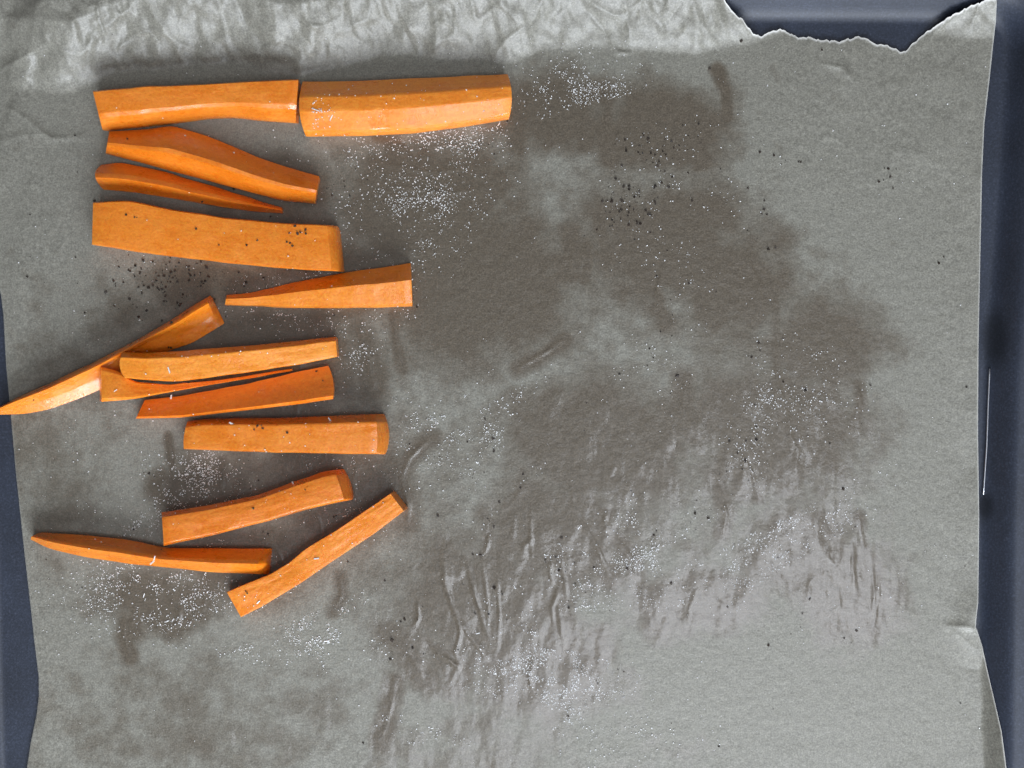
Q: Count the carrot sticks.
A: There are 14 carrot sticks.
